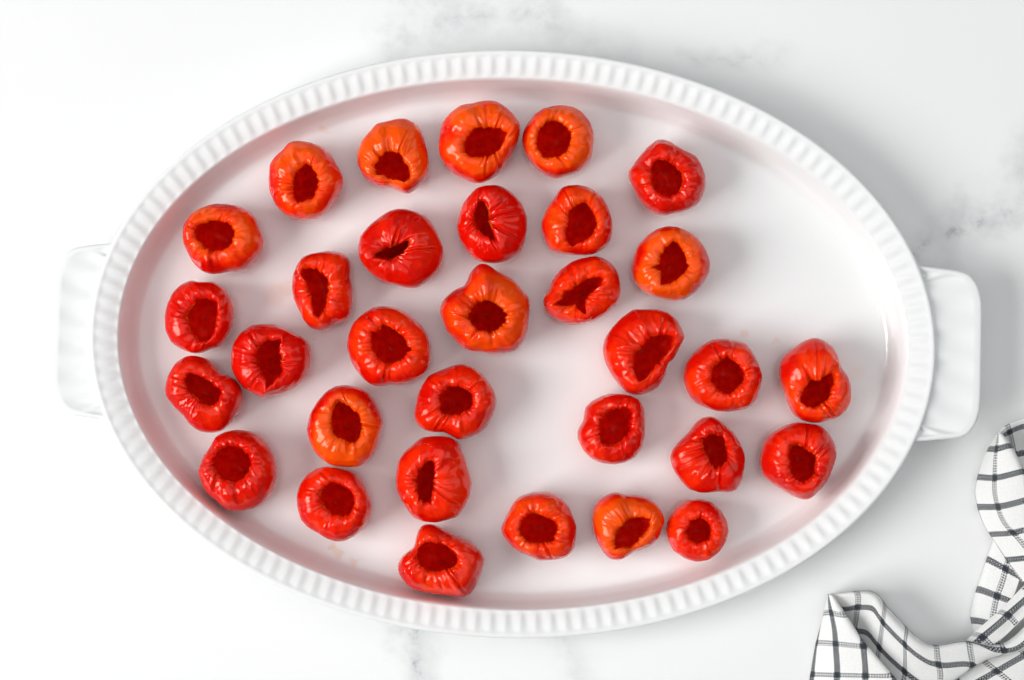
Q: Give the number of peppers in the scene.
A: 32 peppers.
